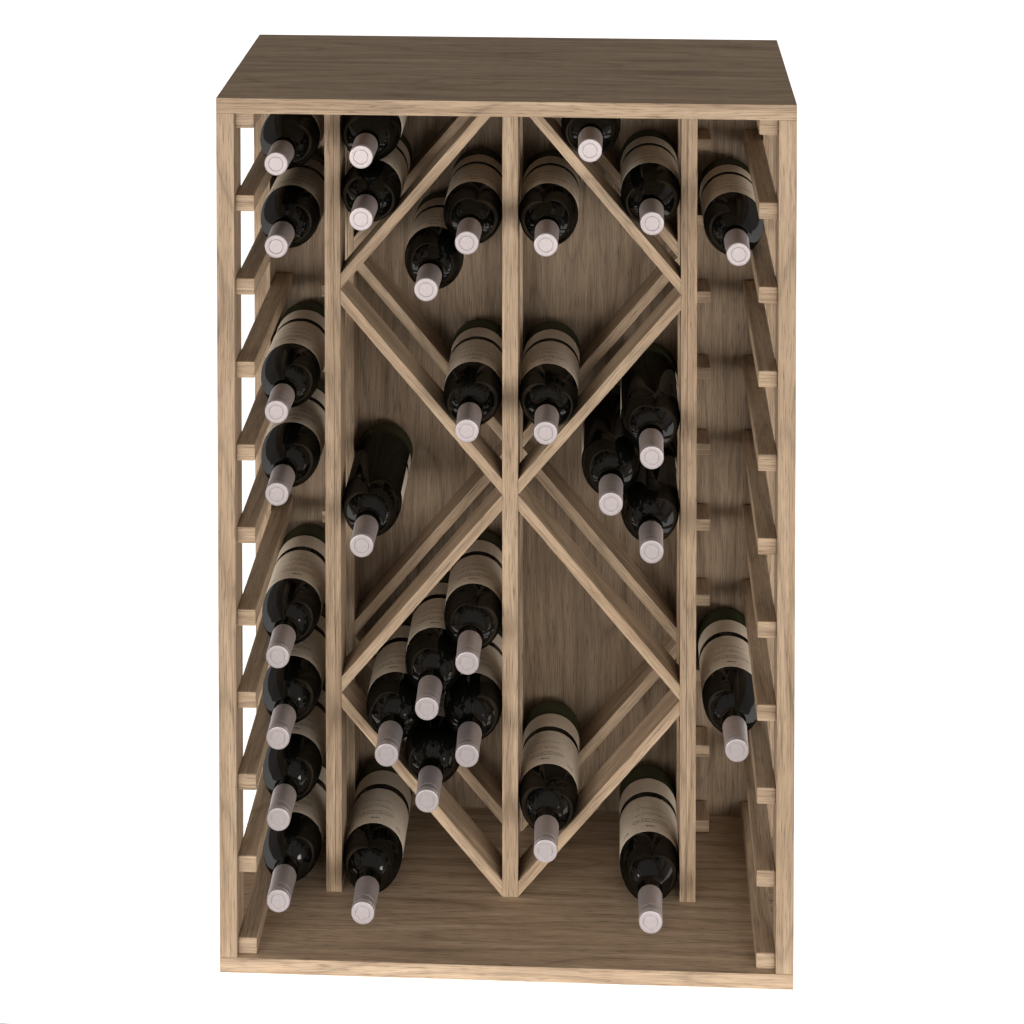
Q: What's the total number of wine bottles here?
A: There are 31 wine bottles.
